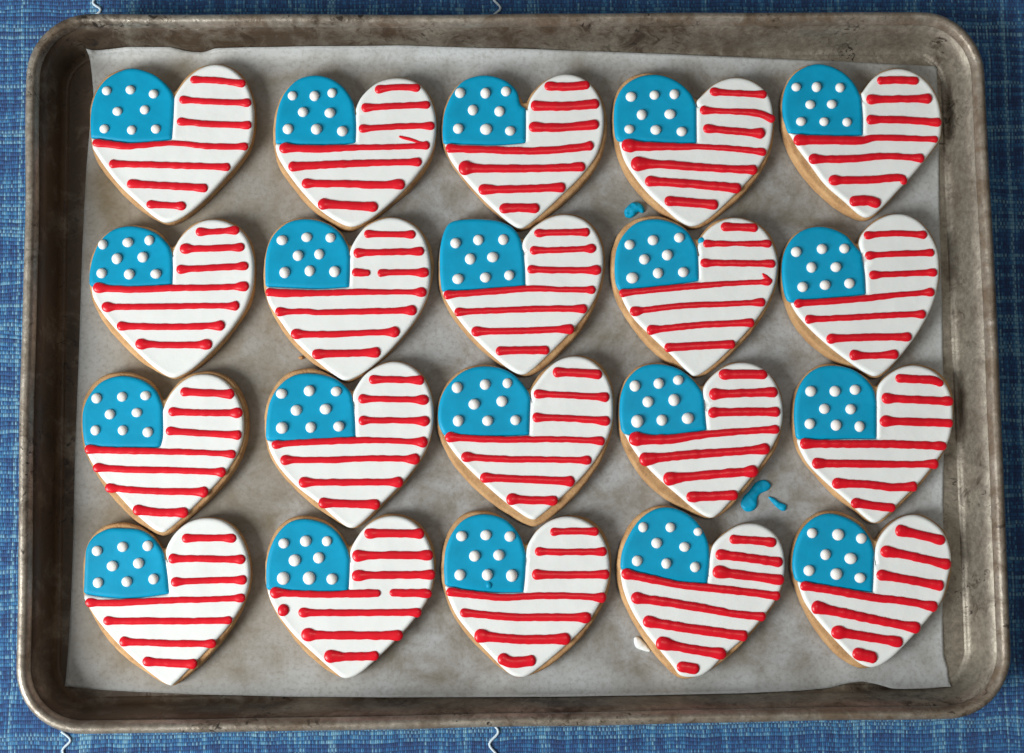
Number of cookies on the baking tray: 20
